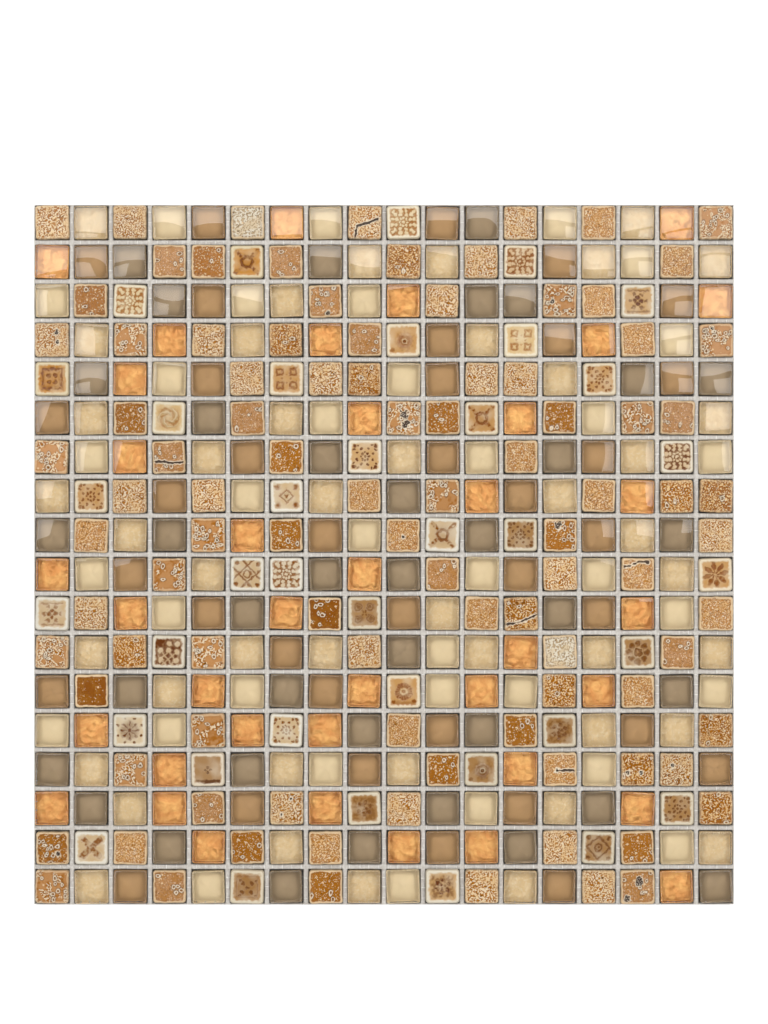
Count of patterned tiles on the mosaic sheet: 134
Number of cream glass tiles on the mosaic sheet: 79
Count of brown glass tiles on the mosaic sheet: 73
